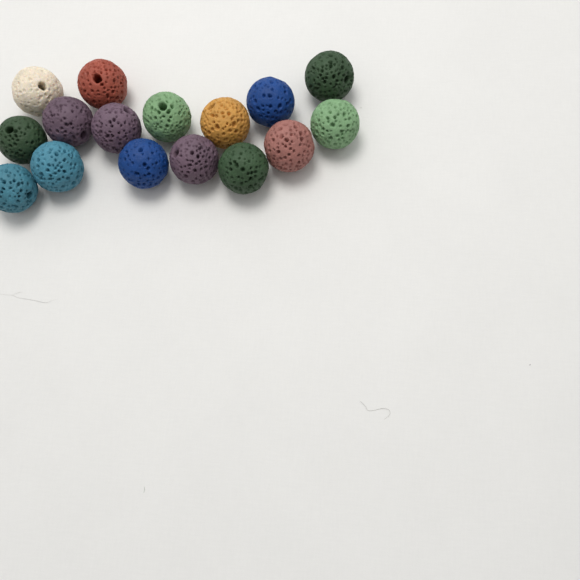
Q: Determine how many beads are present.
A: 16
